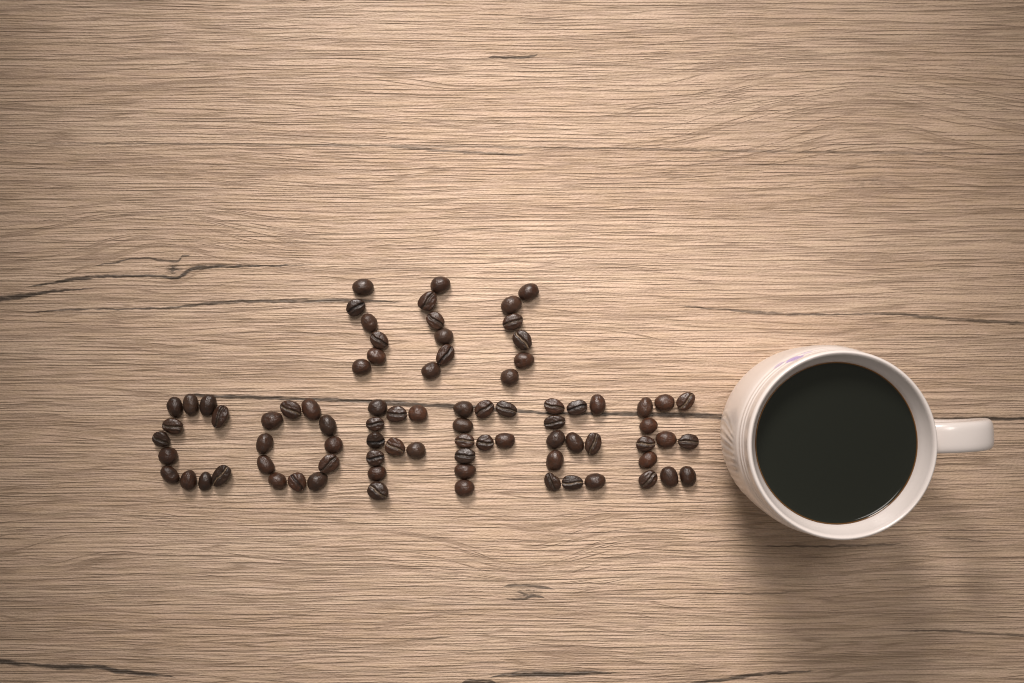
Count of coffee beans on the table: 82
